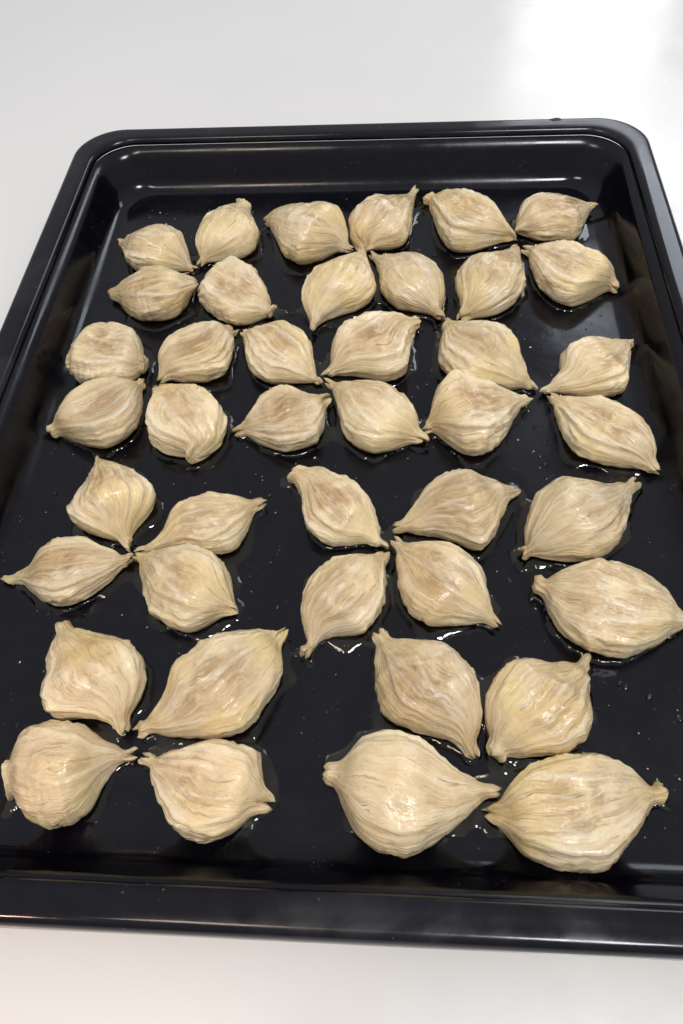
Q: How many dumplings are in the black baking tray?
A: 42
